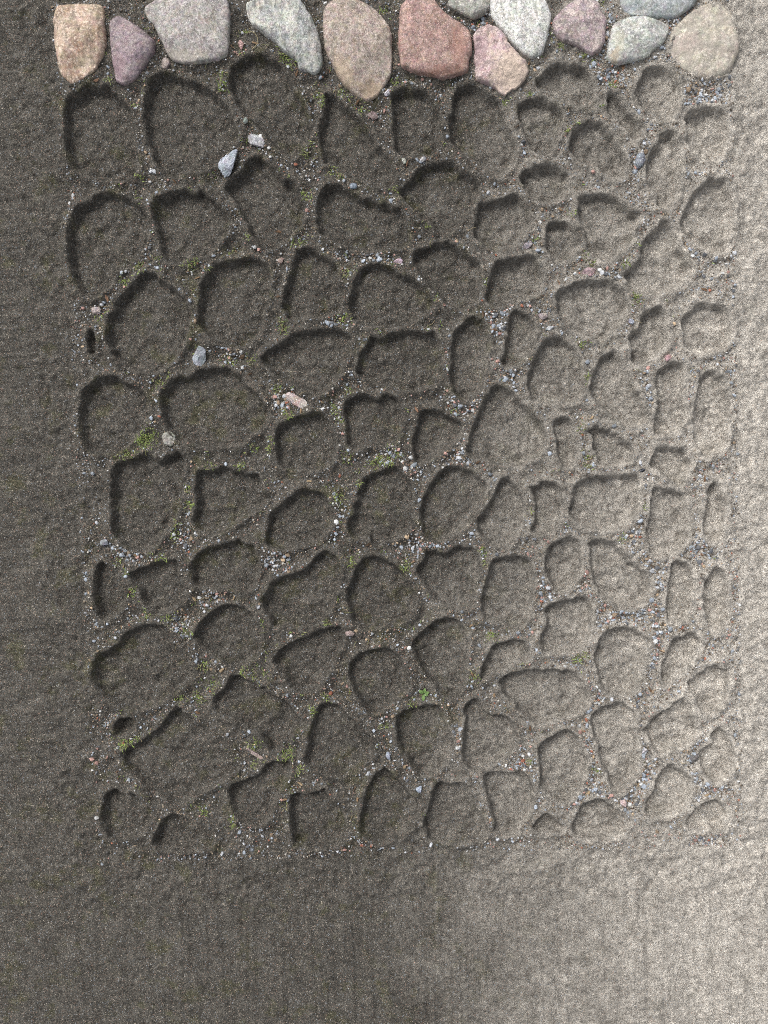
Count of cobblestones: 13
